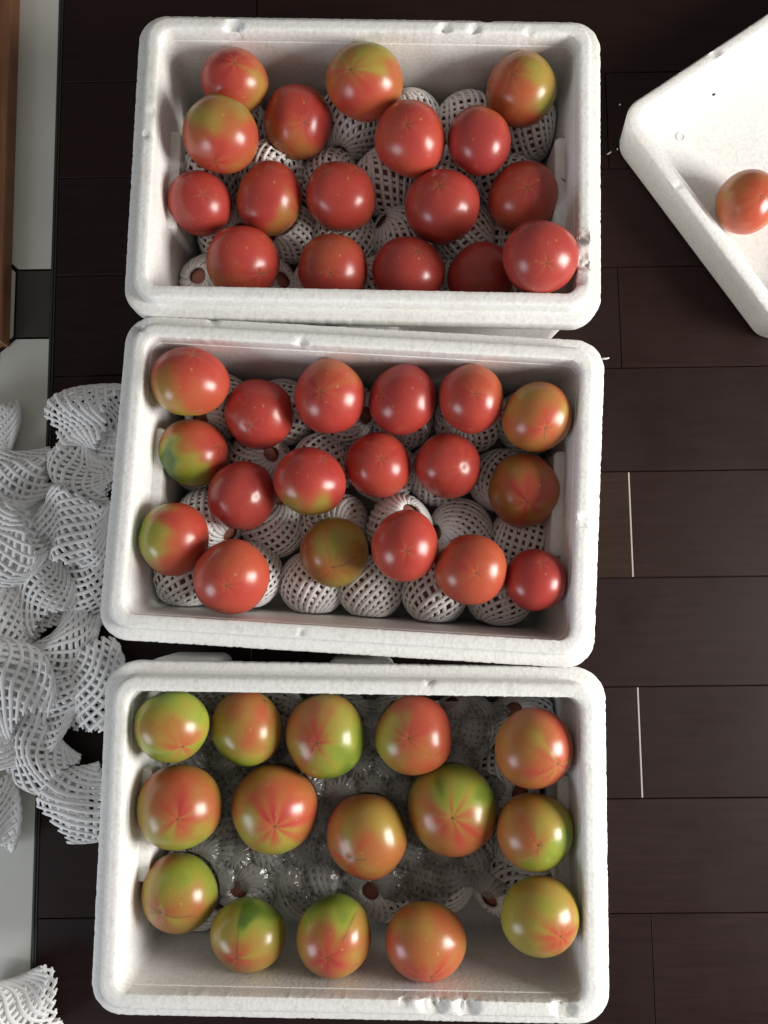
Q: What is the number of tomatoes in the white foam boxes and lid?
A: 51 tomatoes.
